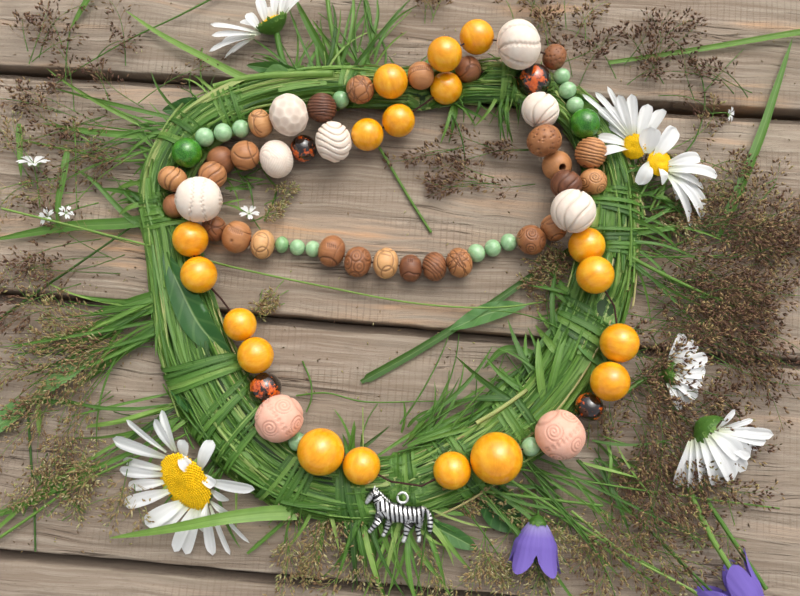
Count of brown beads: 27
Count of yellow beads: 18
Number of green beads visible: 17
